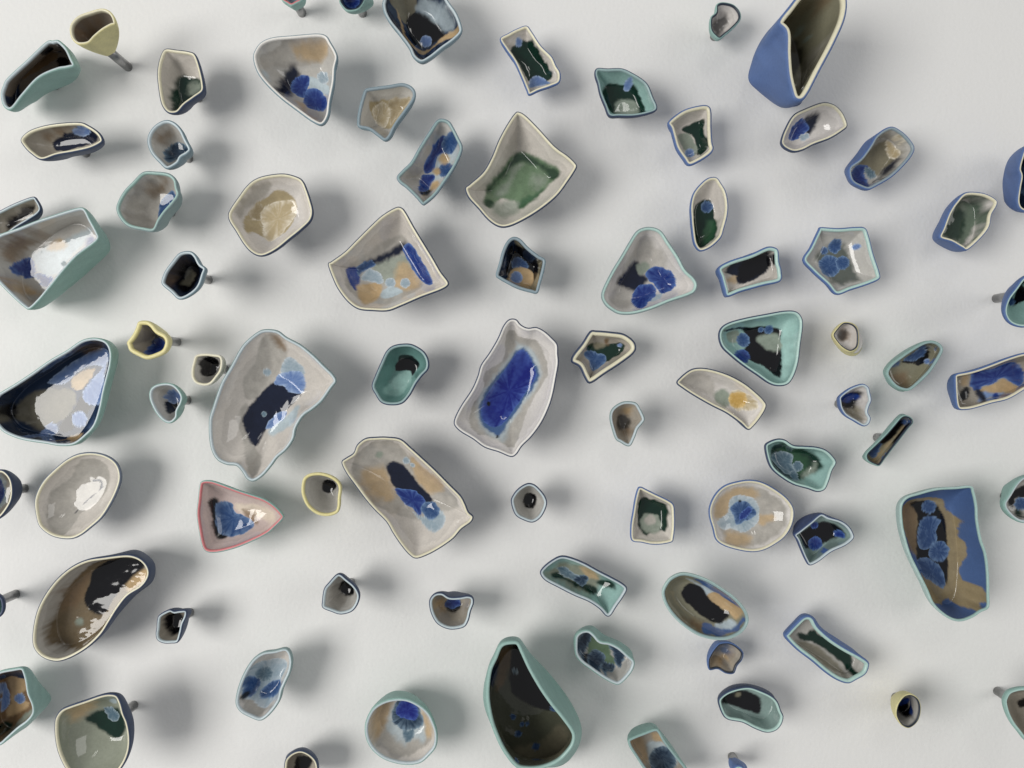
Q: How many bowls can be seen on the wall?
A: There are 82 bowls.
